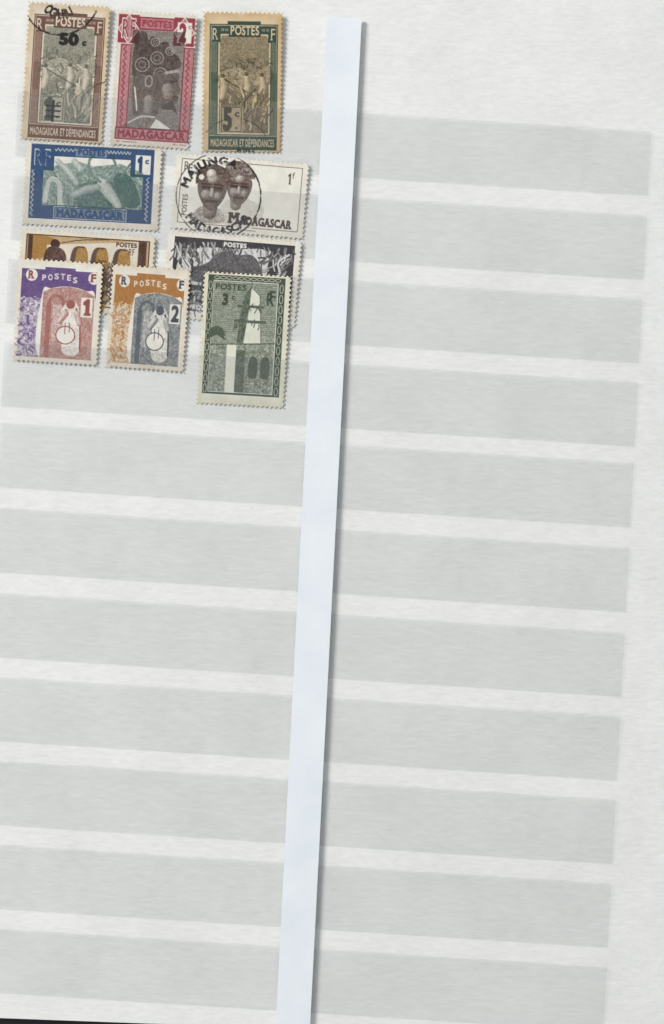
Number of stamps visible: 10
